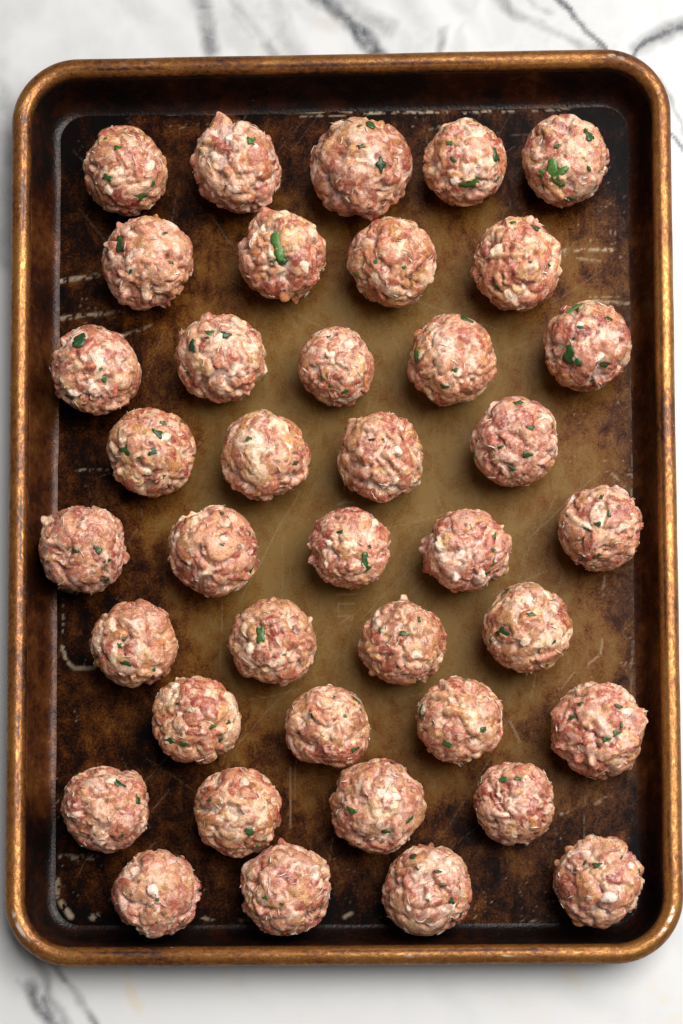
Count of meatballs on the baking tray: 39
